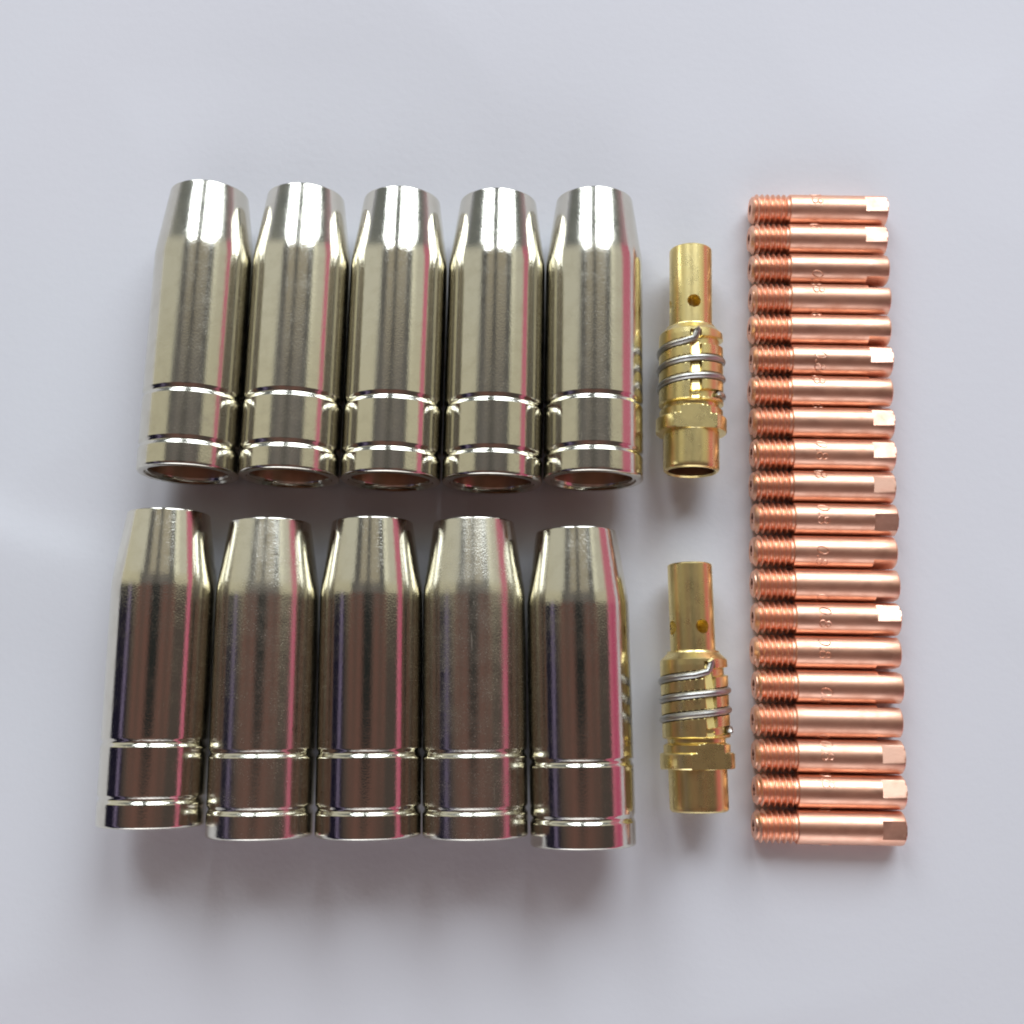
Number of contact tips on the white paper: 20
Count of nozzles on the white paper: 10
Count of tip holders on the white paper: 2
